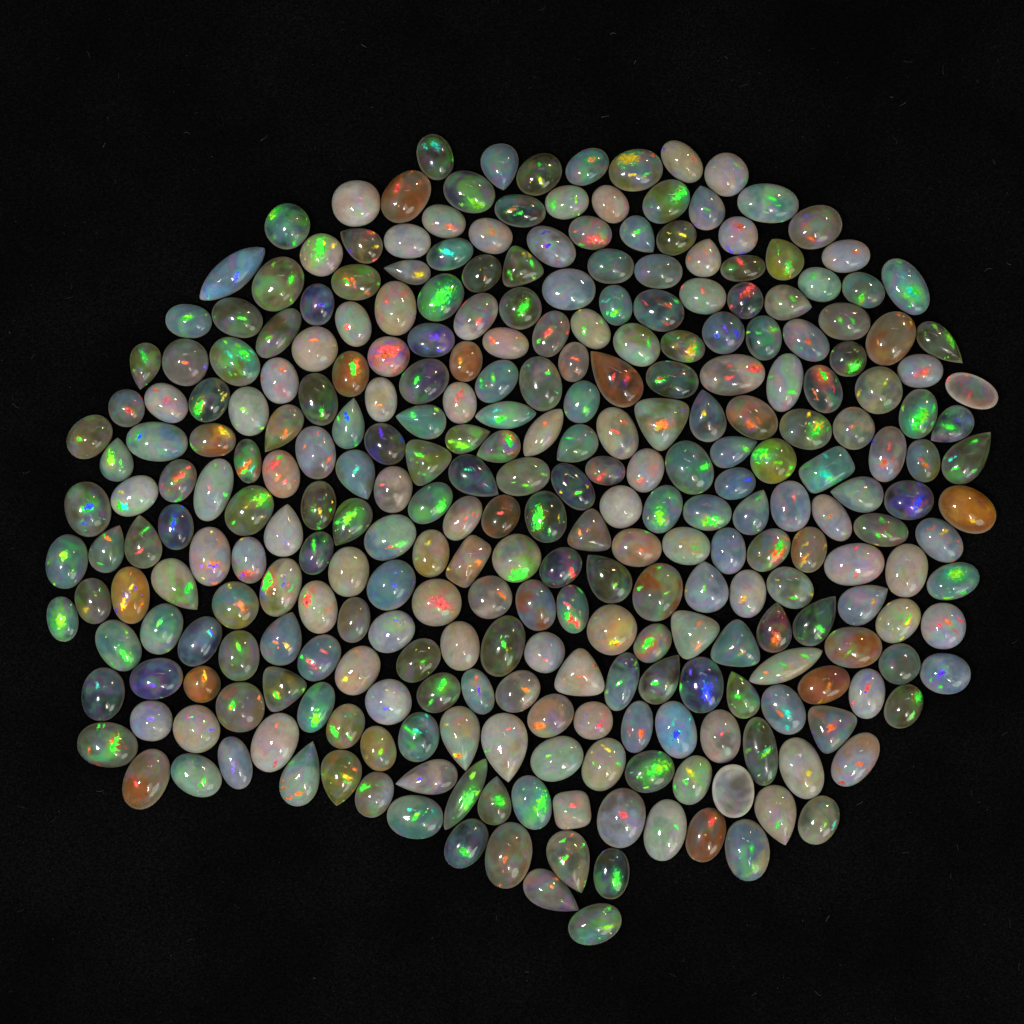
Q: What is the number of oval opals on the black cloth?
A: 198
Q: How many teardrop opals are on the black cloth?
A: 48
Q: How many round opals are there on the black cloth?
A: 31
